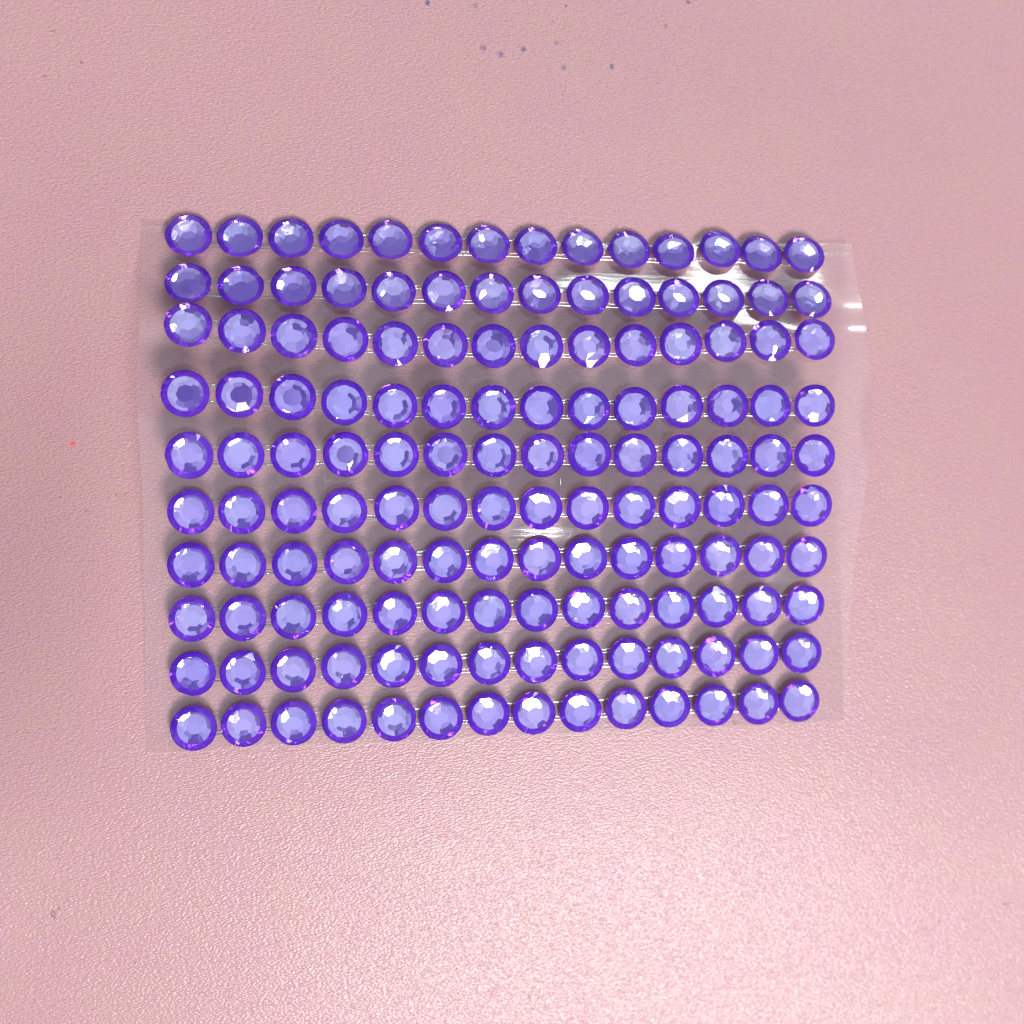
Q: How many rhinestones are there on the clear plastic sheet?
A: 140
